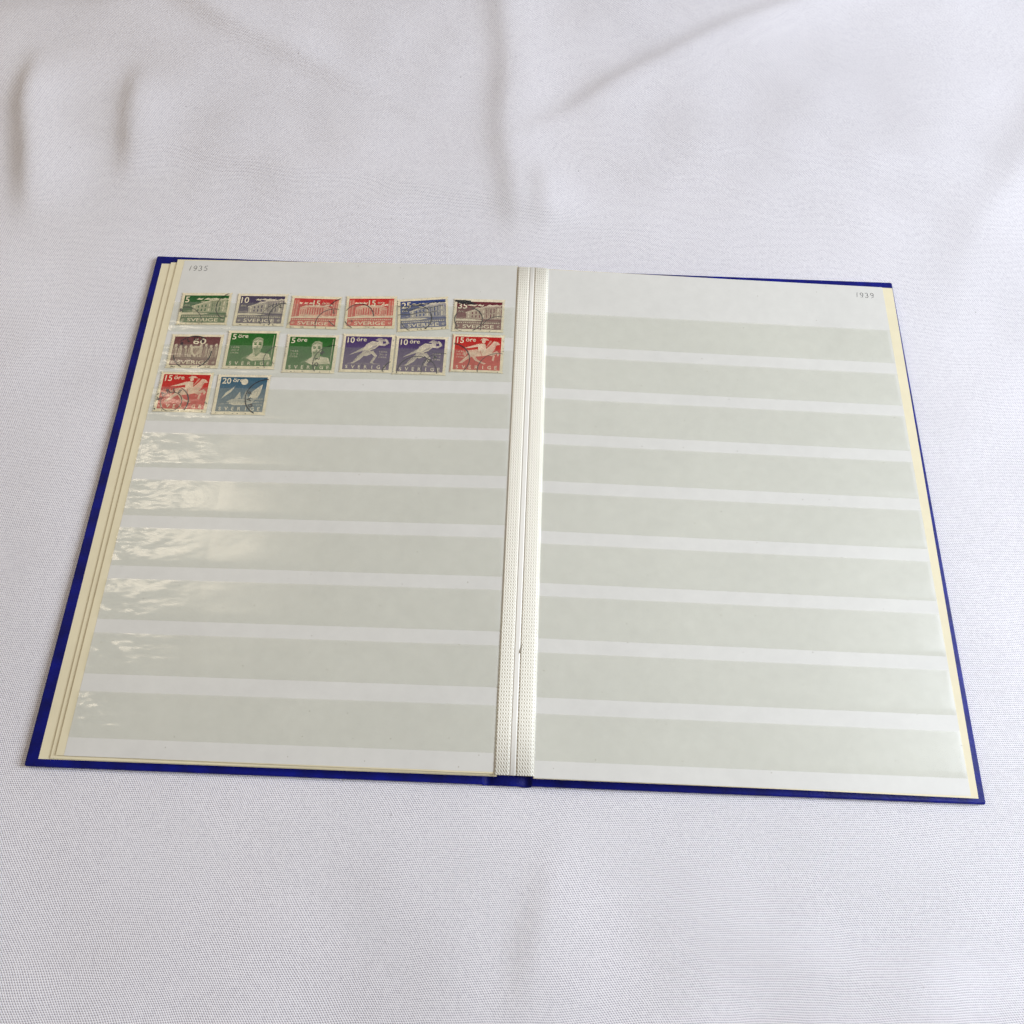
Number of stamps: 14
